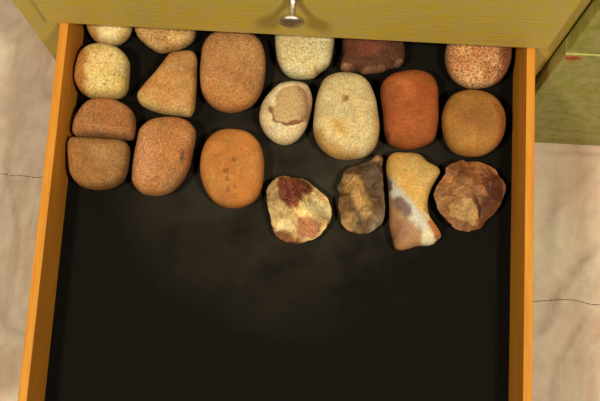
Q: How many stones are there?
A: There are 20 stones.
